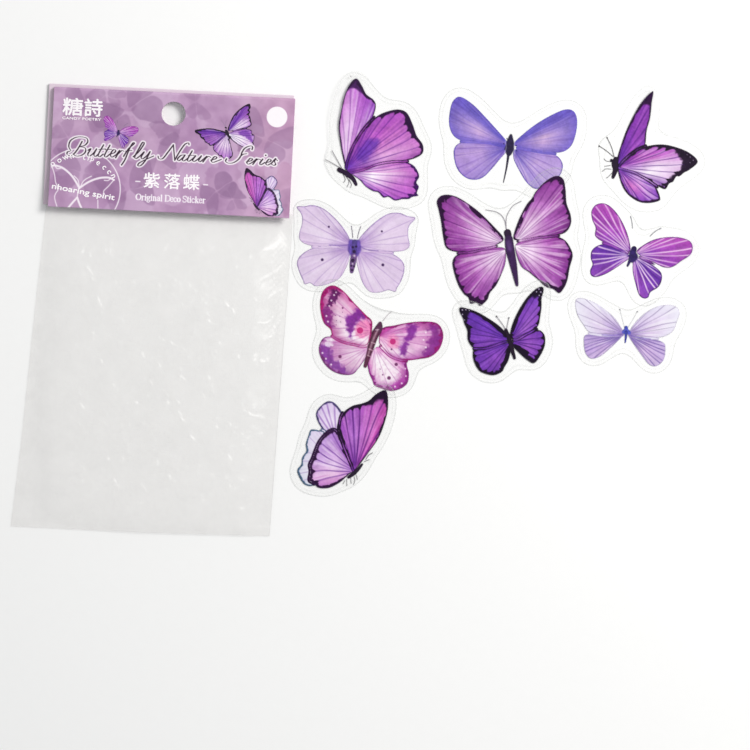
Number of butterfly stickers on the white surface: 10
